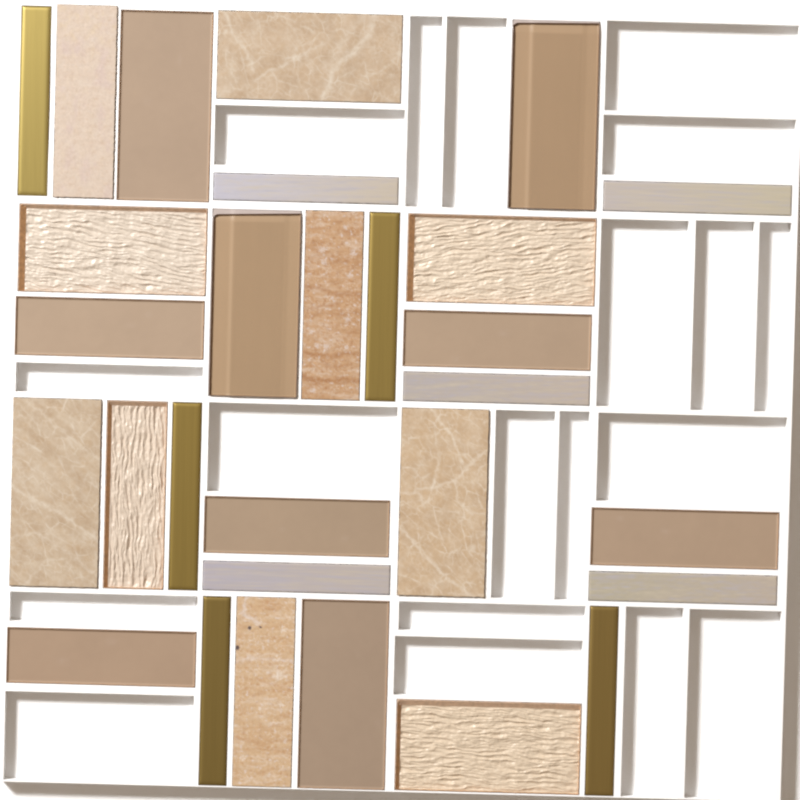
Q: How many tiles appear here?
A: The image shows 29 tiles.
